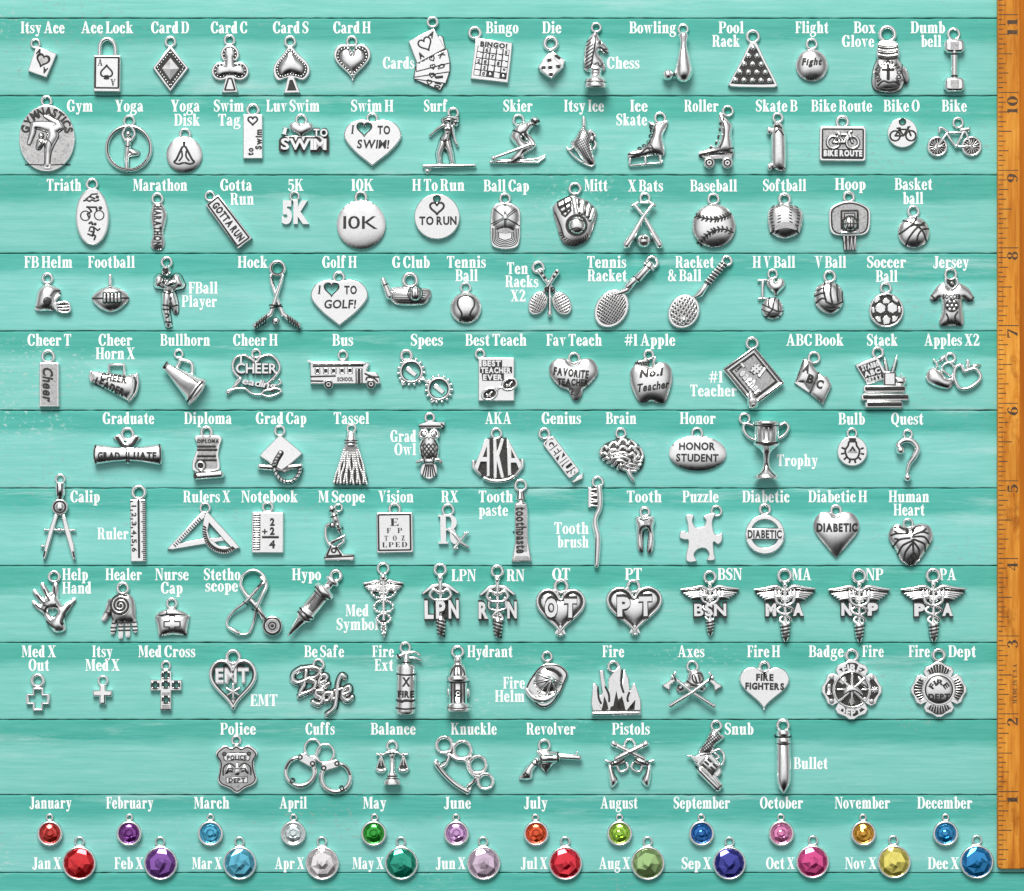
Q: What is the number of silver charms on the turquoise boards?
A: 131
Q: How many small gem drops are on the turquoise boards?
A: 12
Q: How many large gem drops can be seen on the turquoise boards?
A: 12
